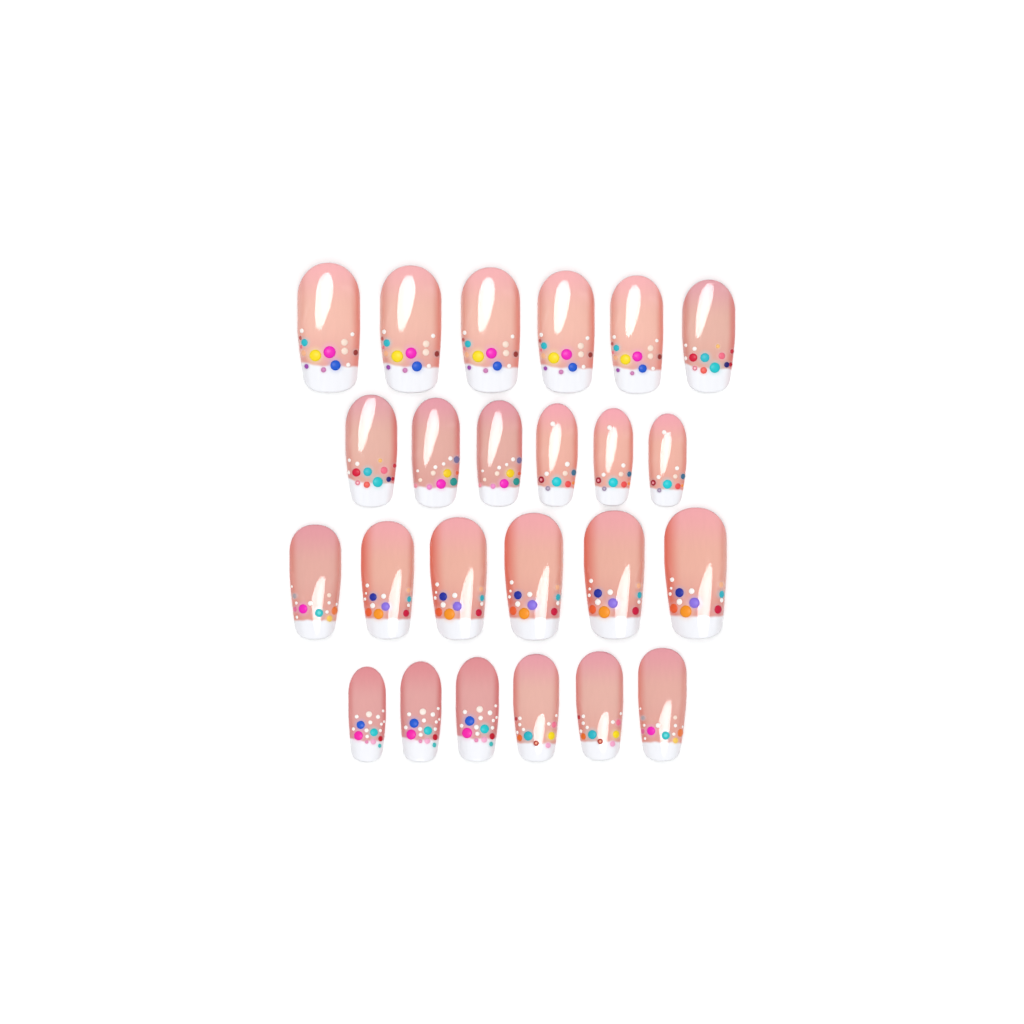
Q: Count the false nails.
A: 24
